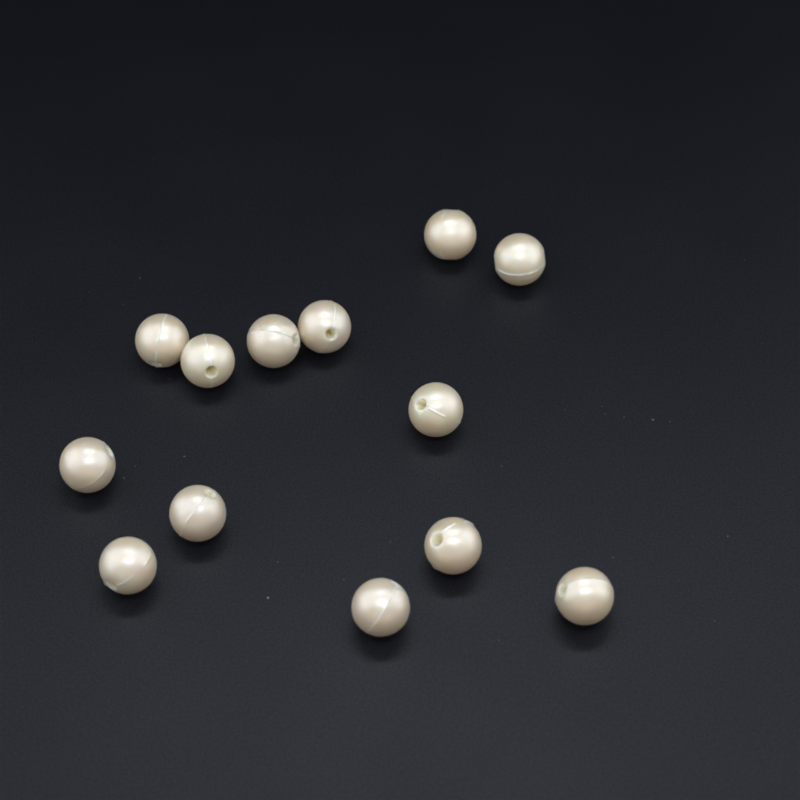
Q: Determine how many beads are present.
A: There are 13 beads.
